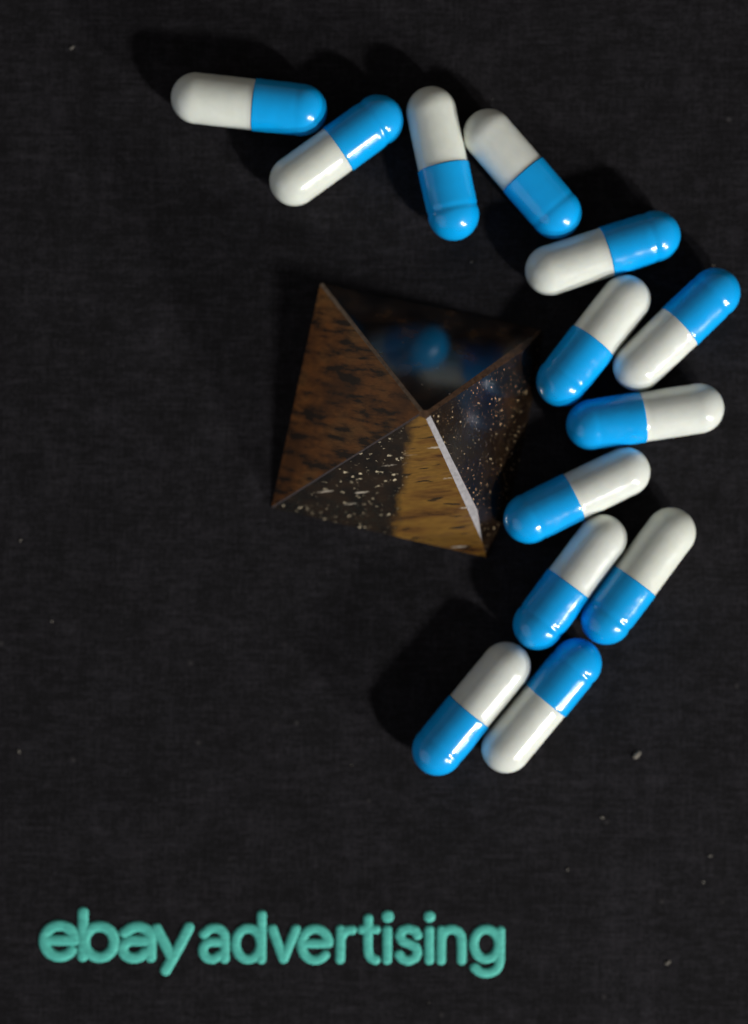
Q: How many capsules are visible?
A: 13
